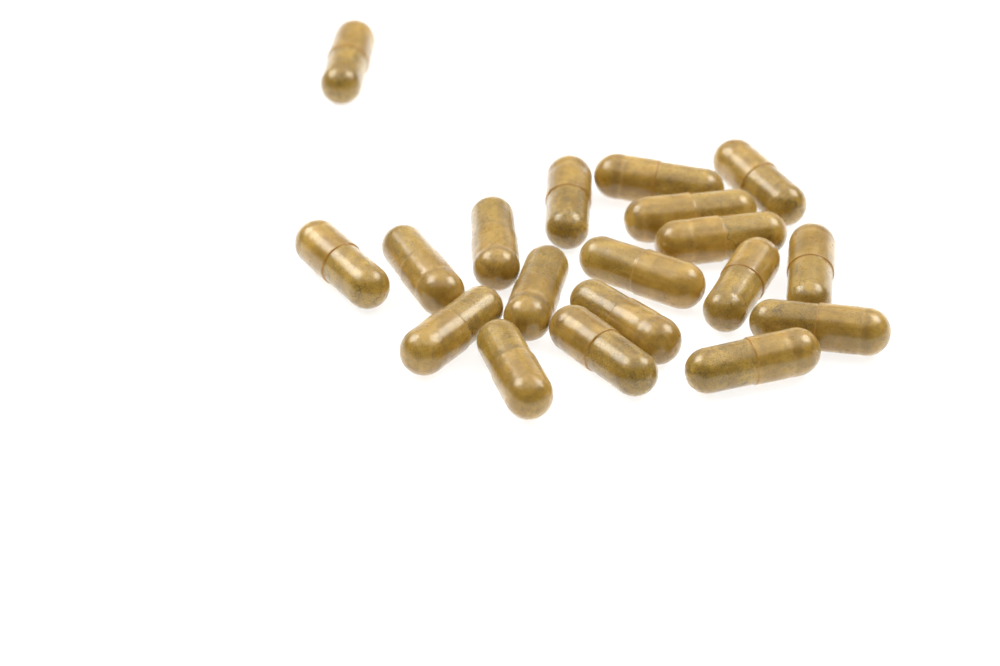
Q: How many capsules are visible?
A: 19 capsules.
